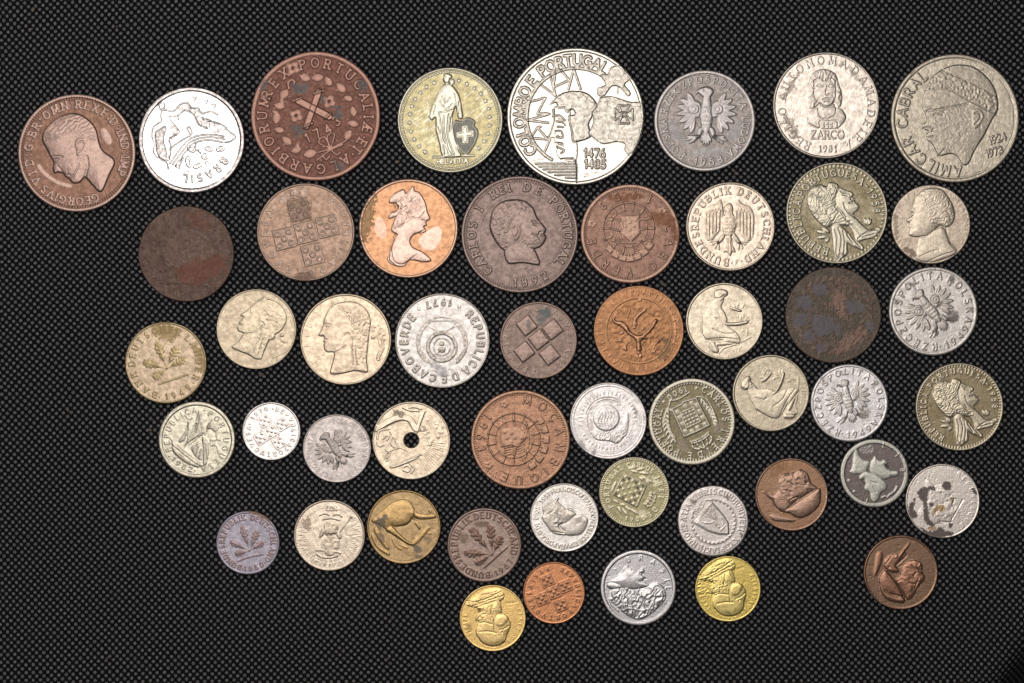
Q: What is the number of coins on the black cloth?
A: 50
